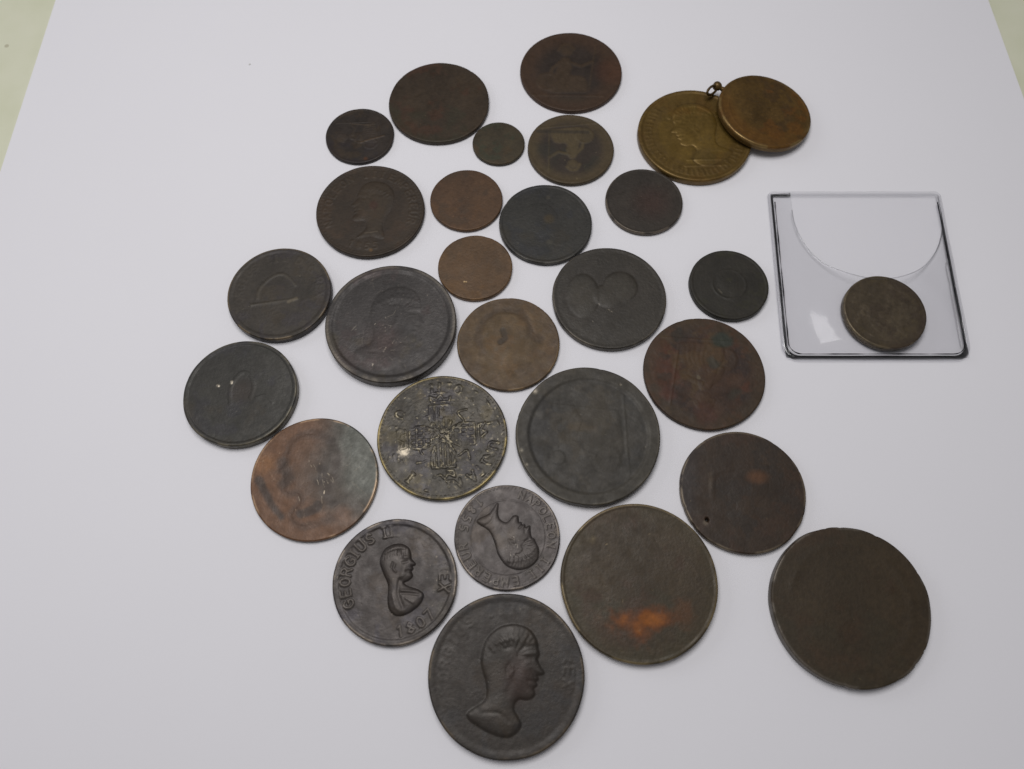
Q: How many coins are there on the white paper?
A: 27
